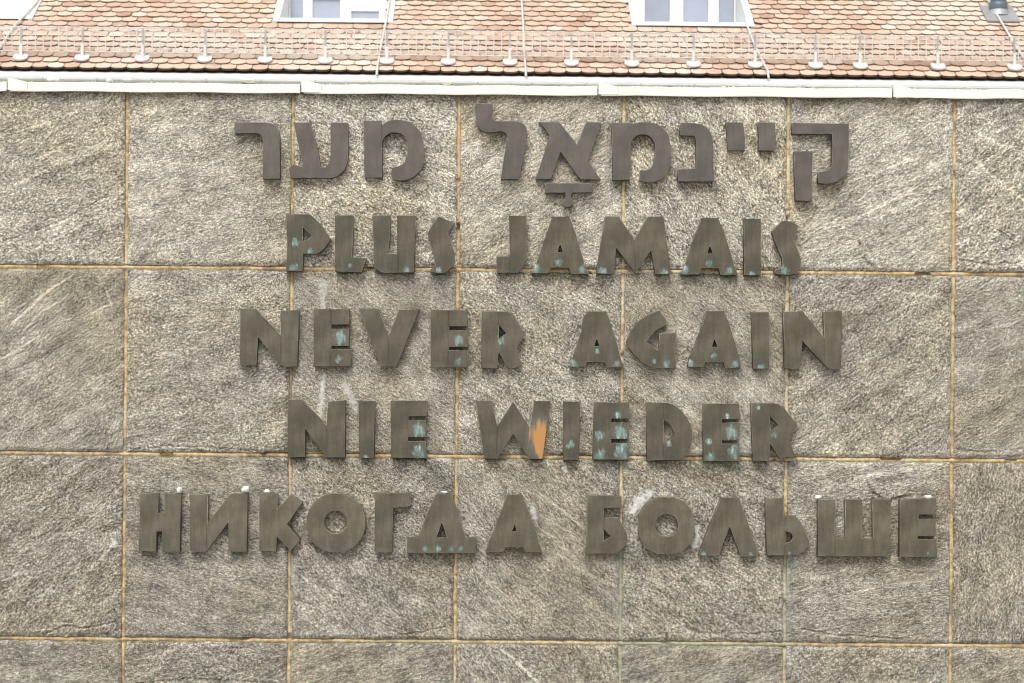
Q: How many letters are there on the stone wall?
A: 52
